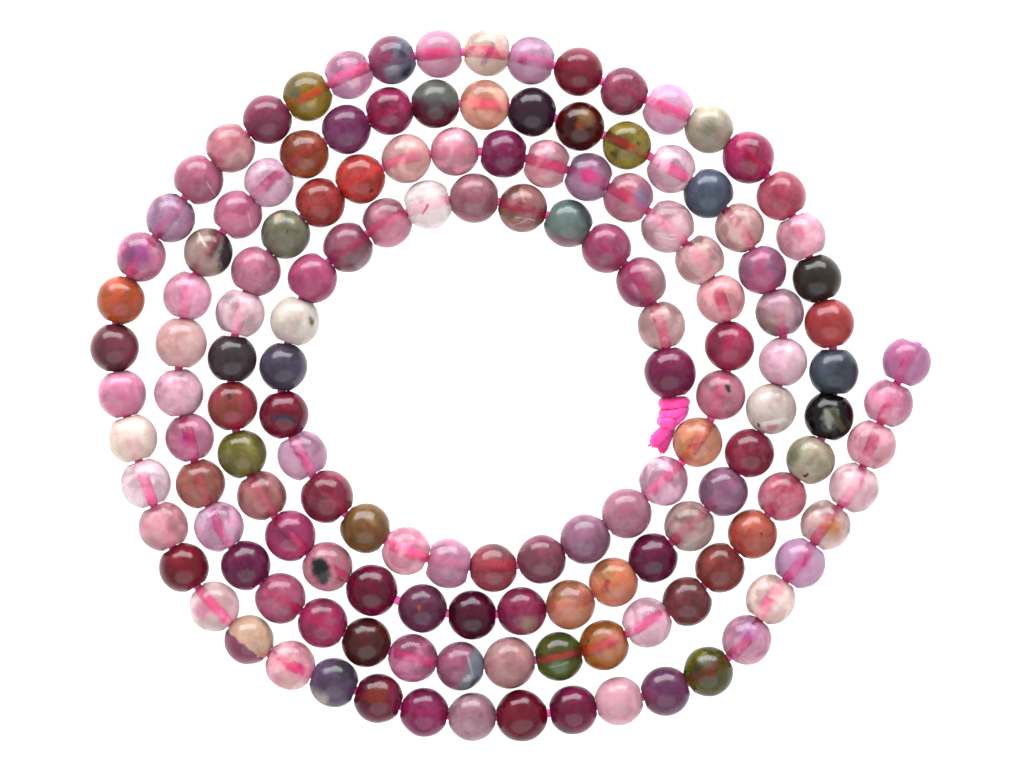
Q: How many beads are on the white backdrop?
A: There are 145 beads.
